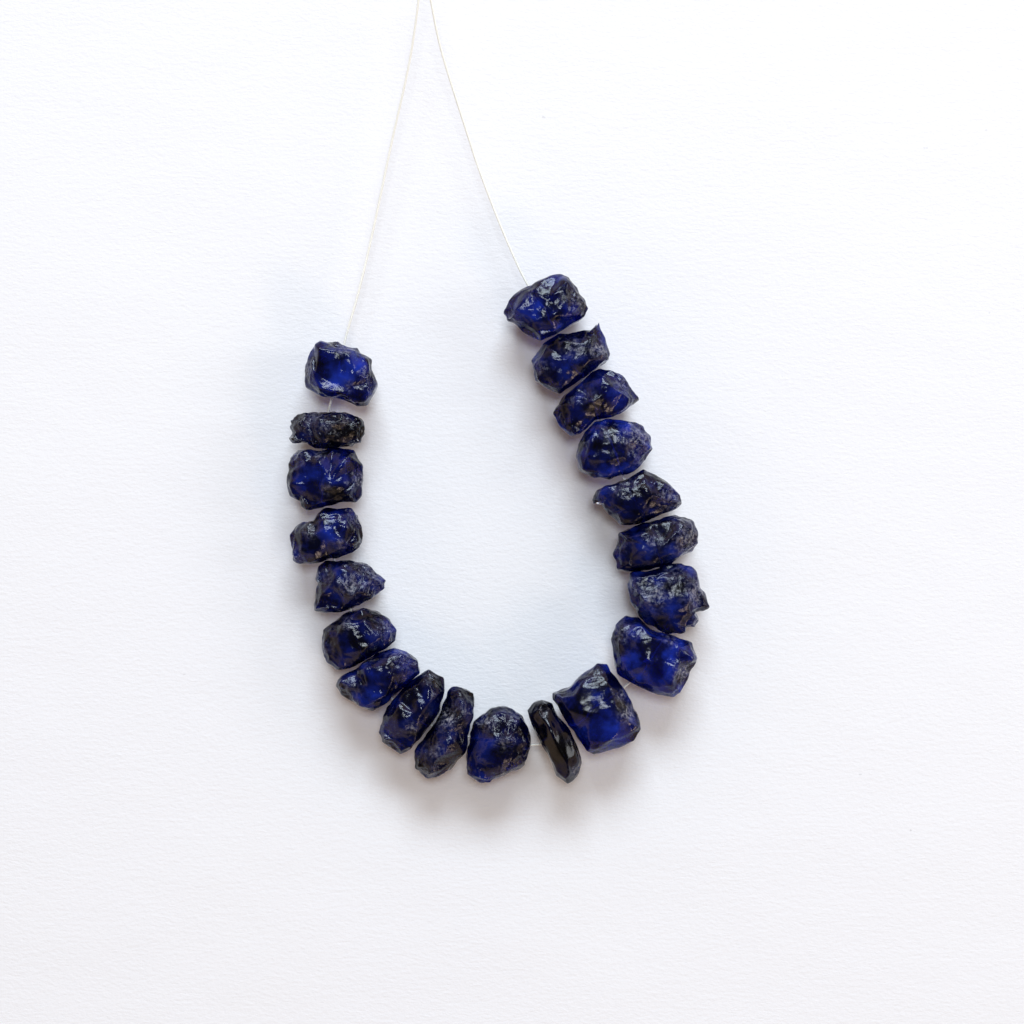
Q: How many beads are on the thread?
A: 20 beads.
